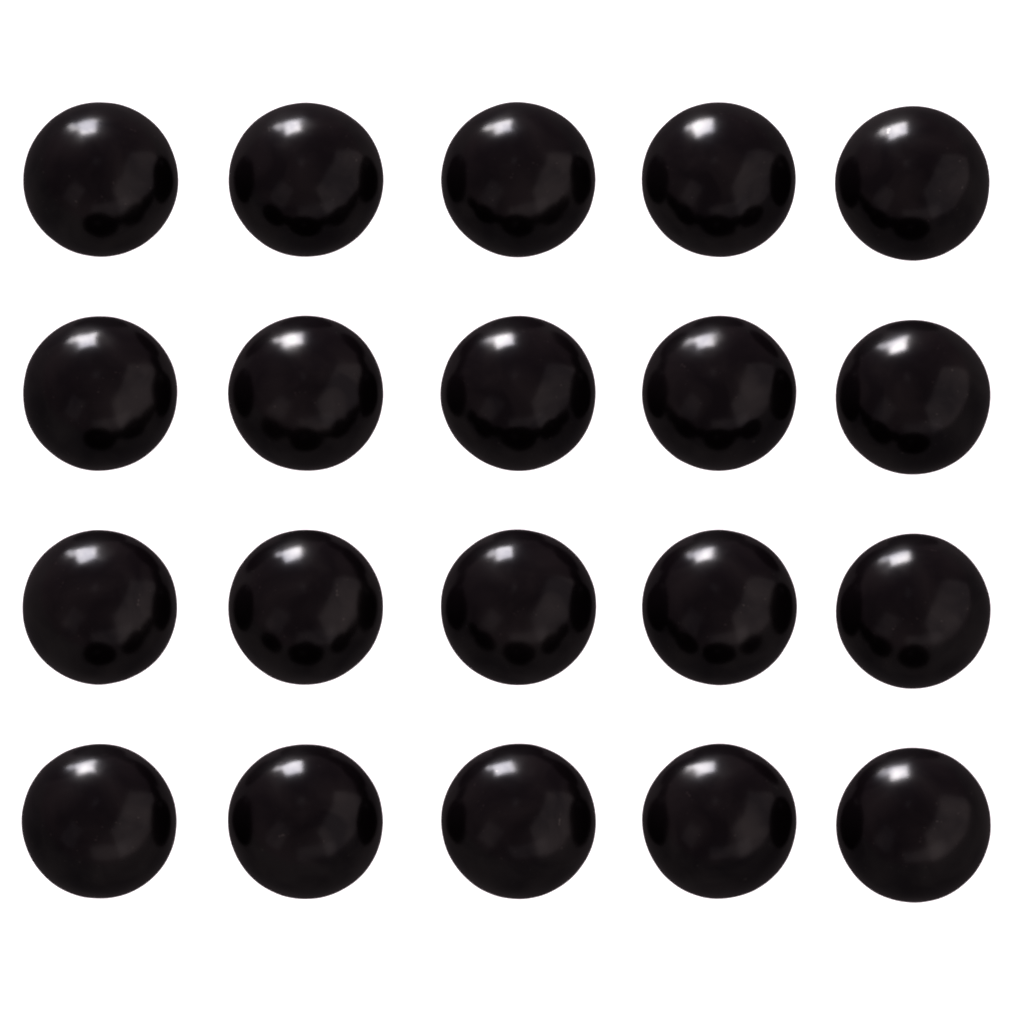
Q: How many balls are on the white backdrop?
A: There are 20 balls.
